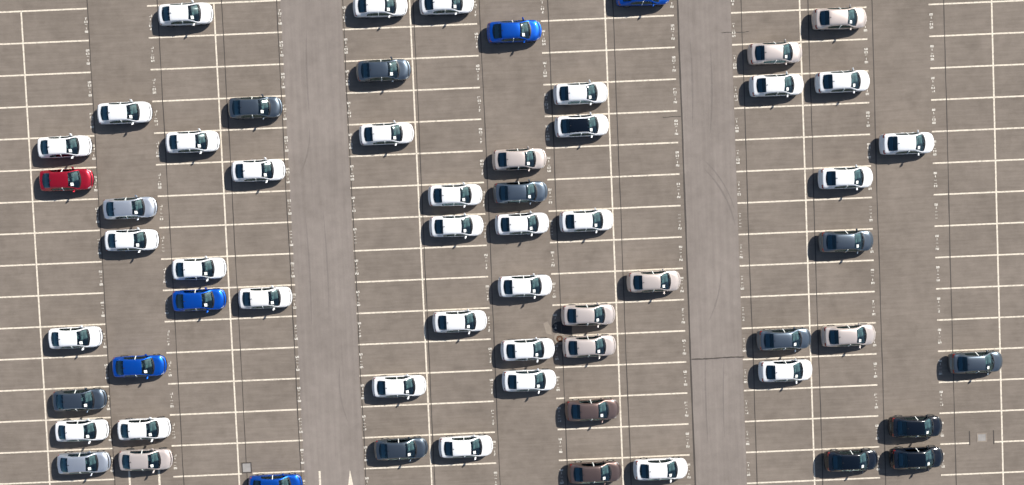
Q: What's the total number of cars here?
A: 61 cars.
